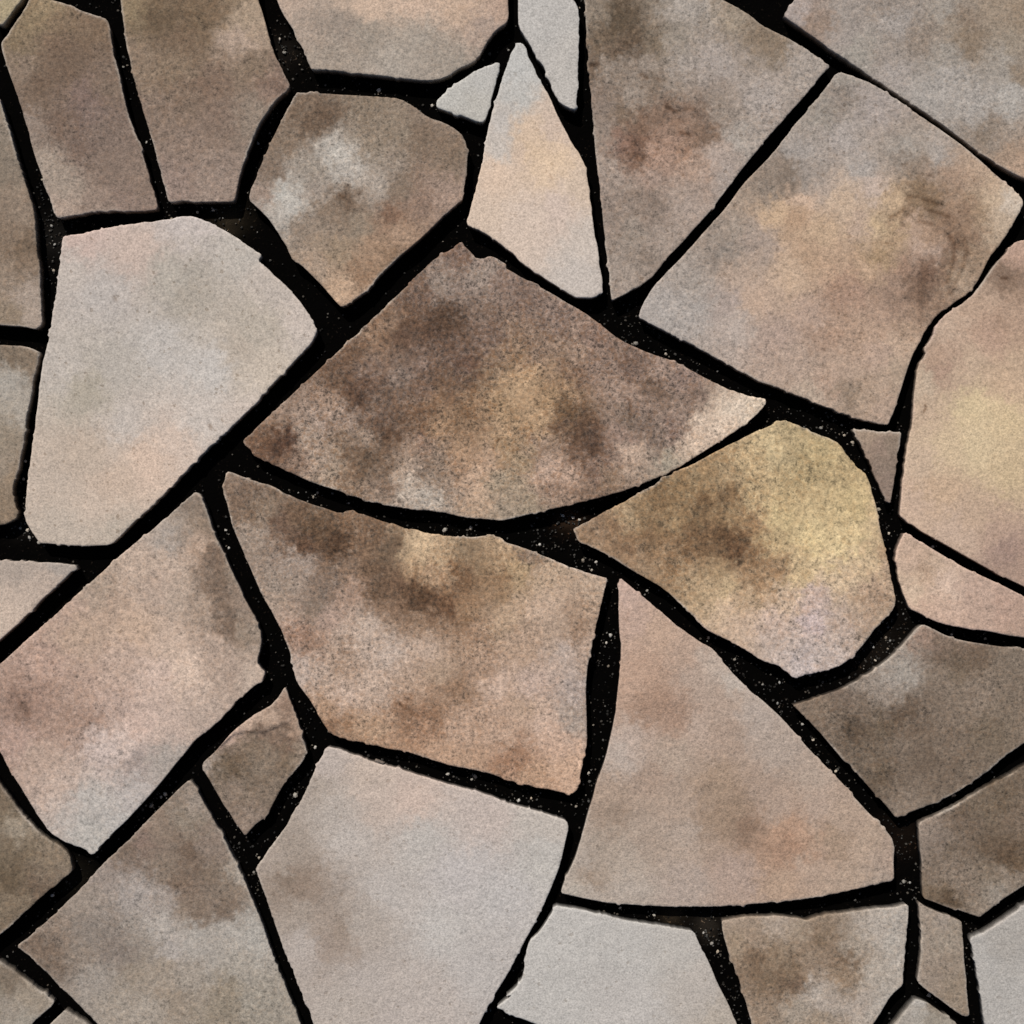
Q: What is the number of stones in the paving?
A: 36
